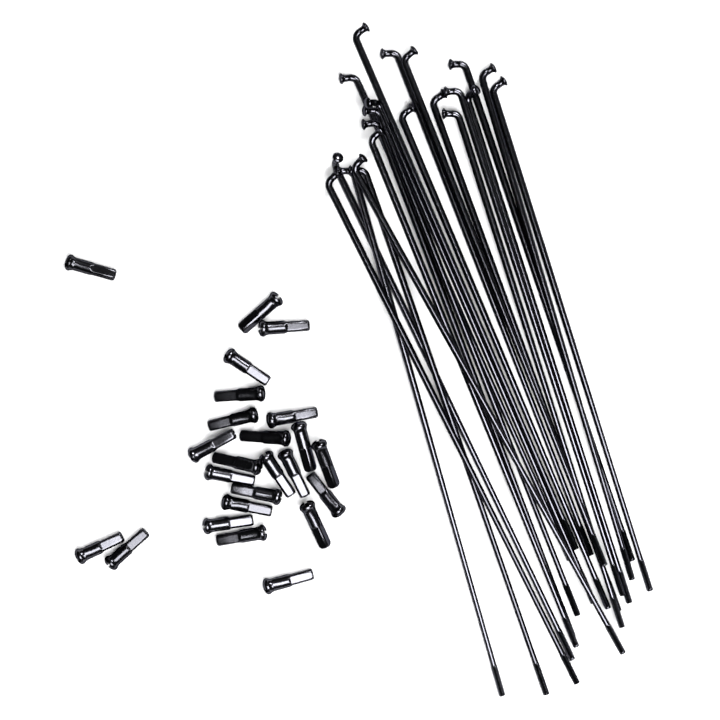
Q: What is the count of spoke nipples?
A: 24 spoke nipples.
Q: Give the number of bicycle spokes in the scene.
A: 21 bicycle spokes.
